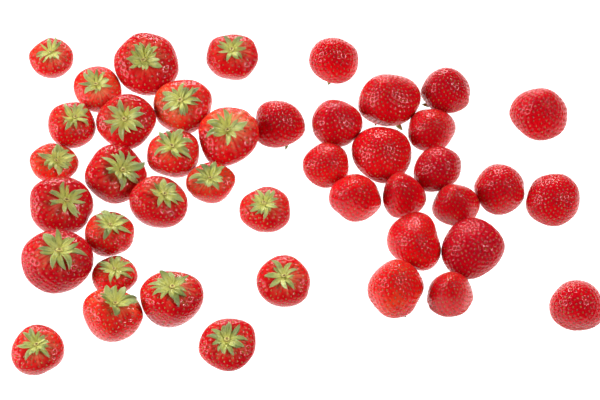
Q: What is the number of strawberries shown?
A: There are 43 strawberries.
